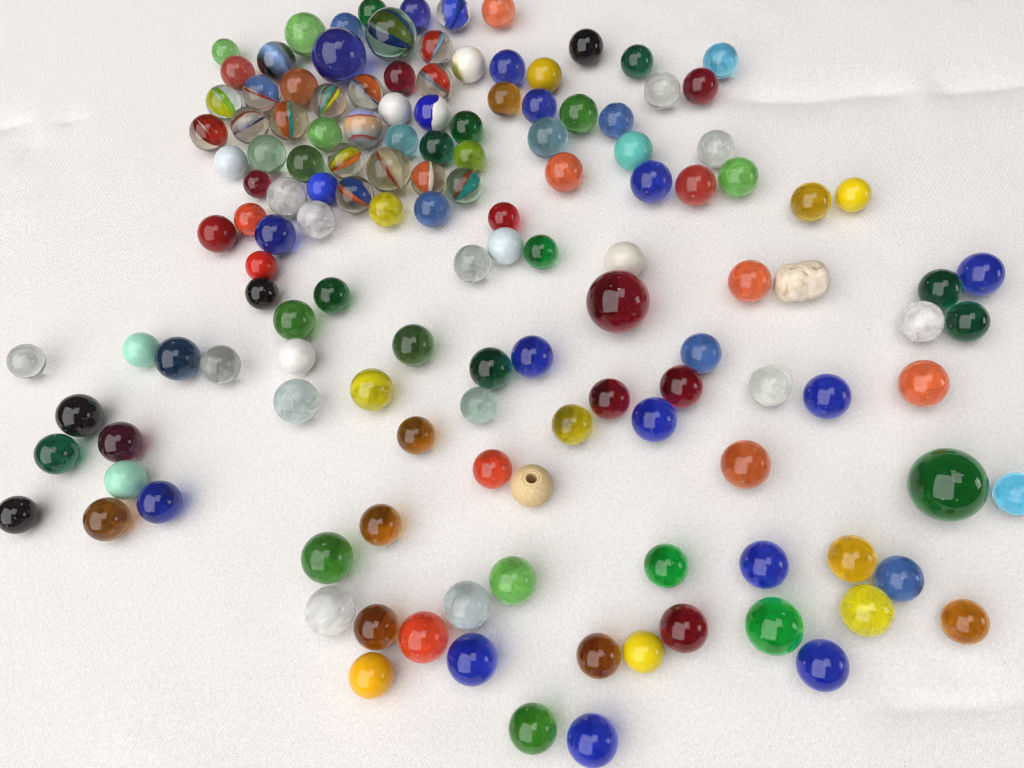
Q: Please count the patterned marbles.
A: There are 20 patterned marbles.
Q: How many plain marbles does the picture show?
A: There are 116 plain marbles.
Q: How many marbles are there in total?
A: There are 136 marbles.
